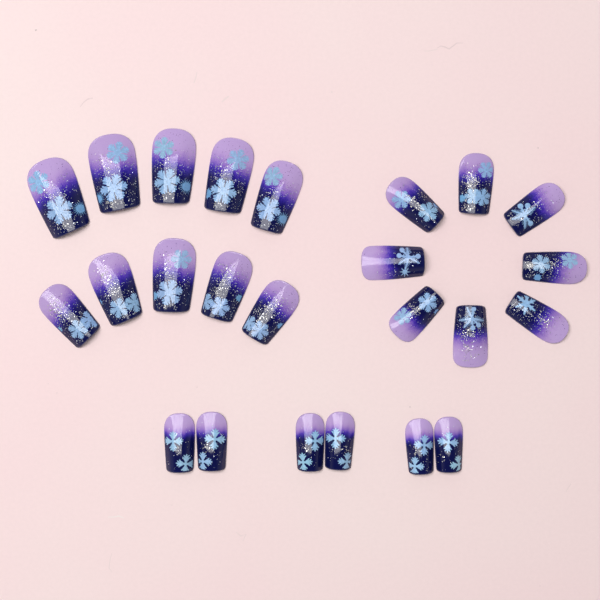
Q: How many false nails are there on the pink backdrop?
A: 24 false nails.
